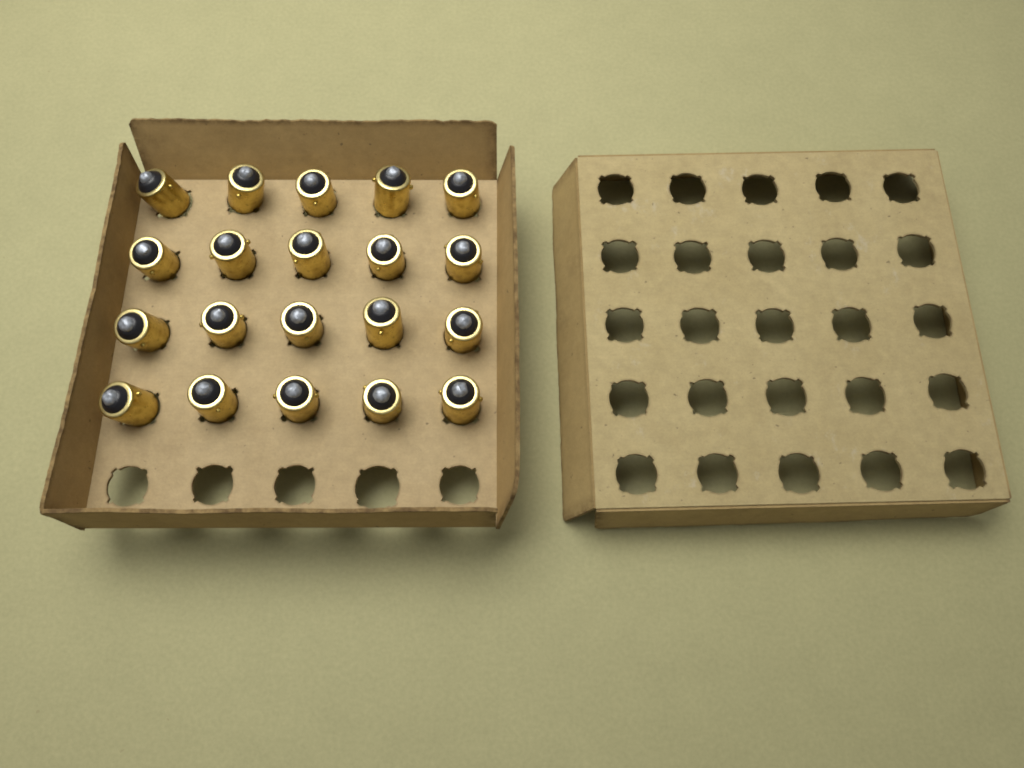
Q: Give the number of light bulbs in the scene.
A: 20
